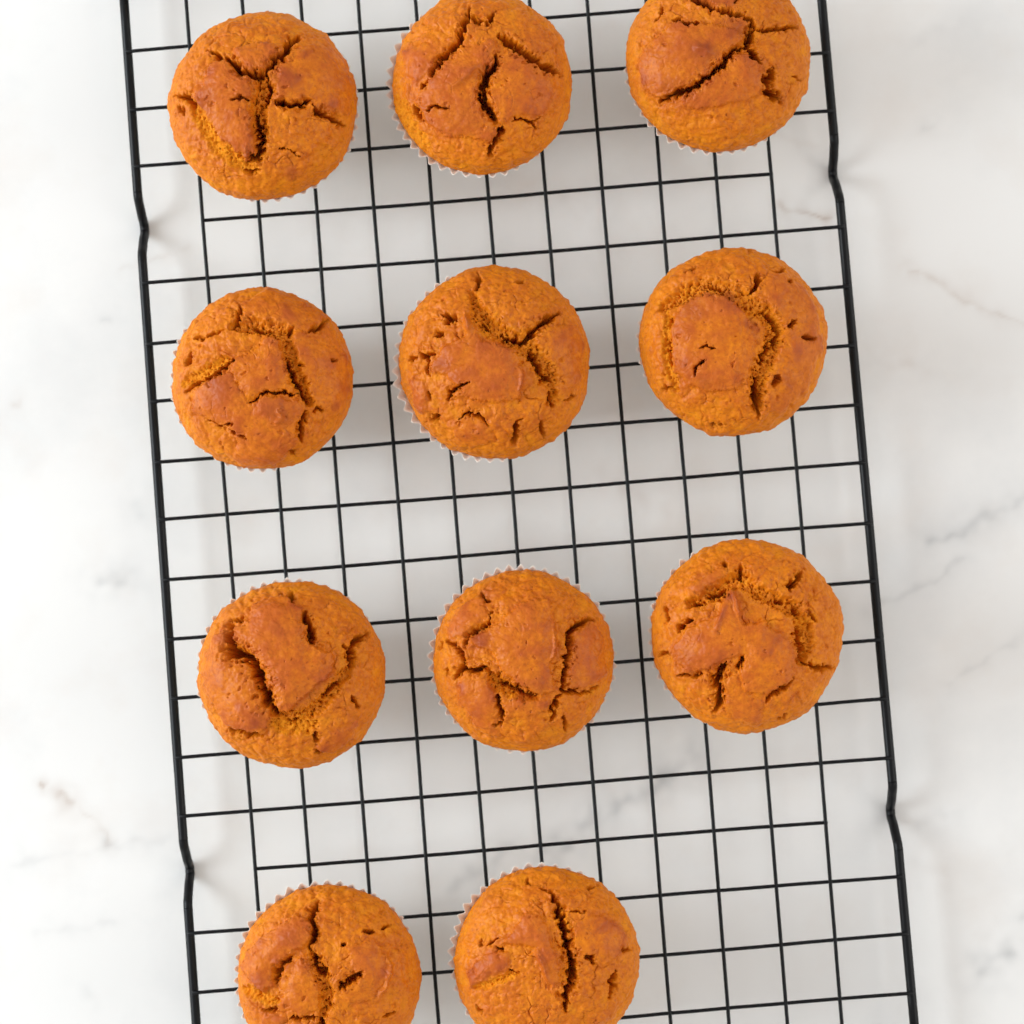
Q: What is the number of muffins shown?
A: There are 11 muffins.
